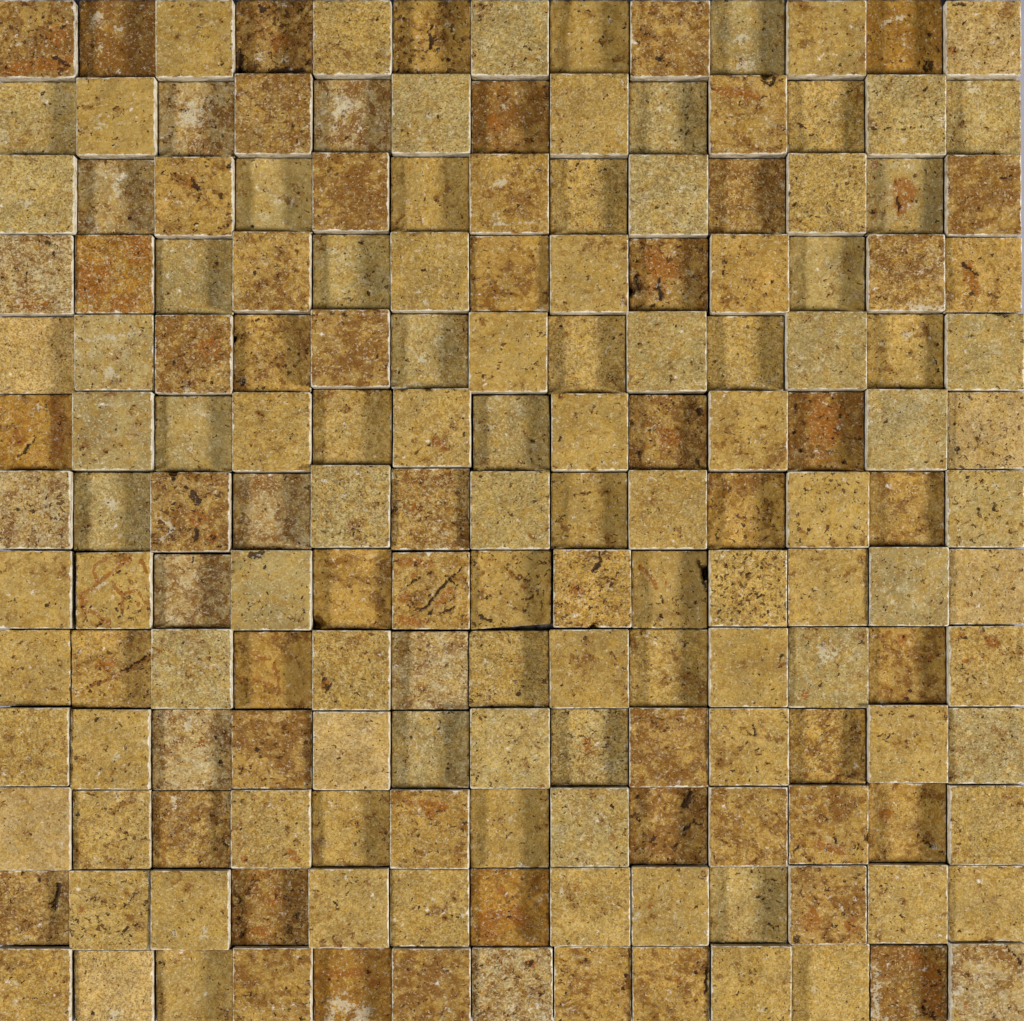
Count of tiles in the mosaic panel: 169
